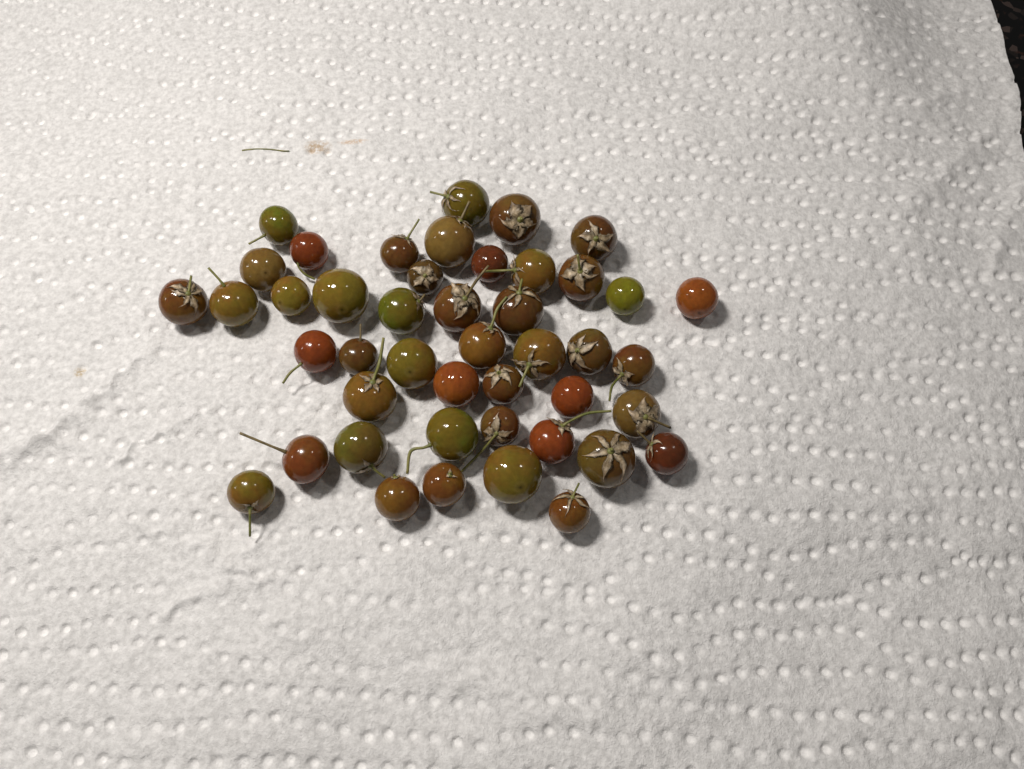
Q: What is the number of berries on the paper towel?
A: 45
